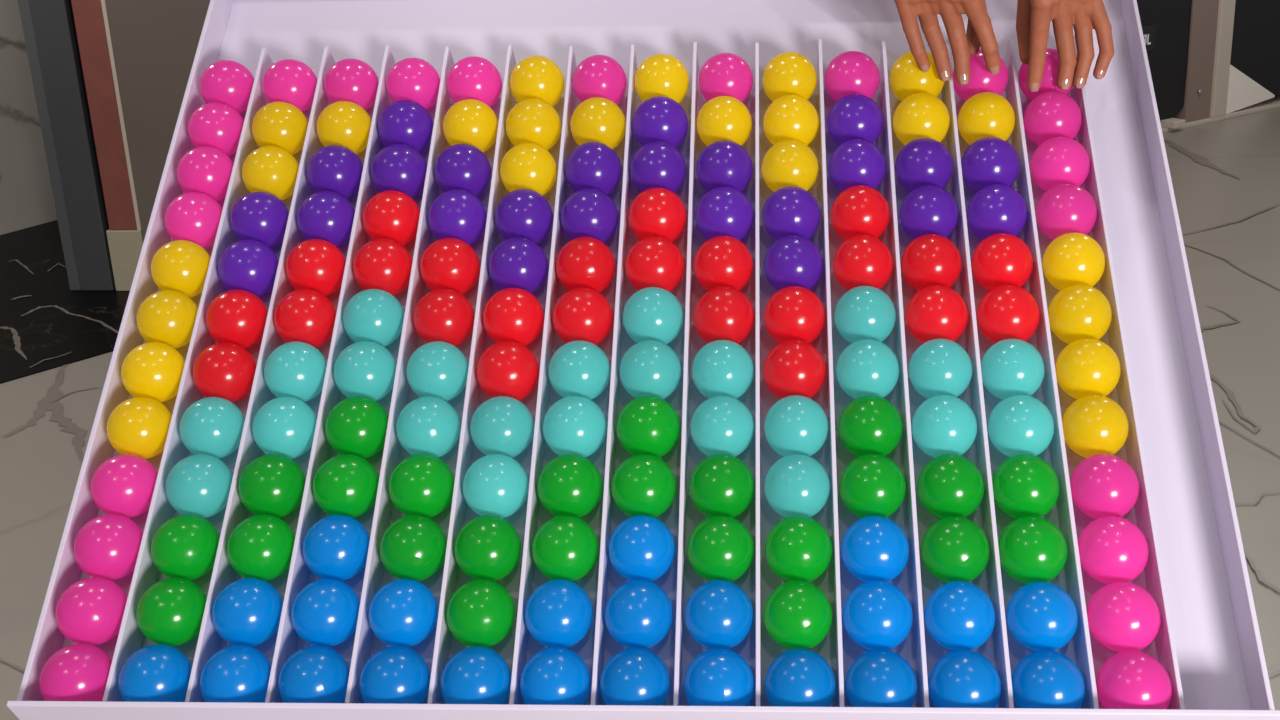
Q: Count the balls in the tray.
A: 168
